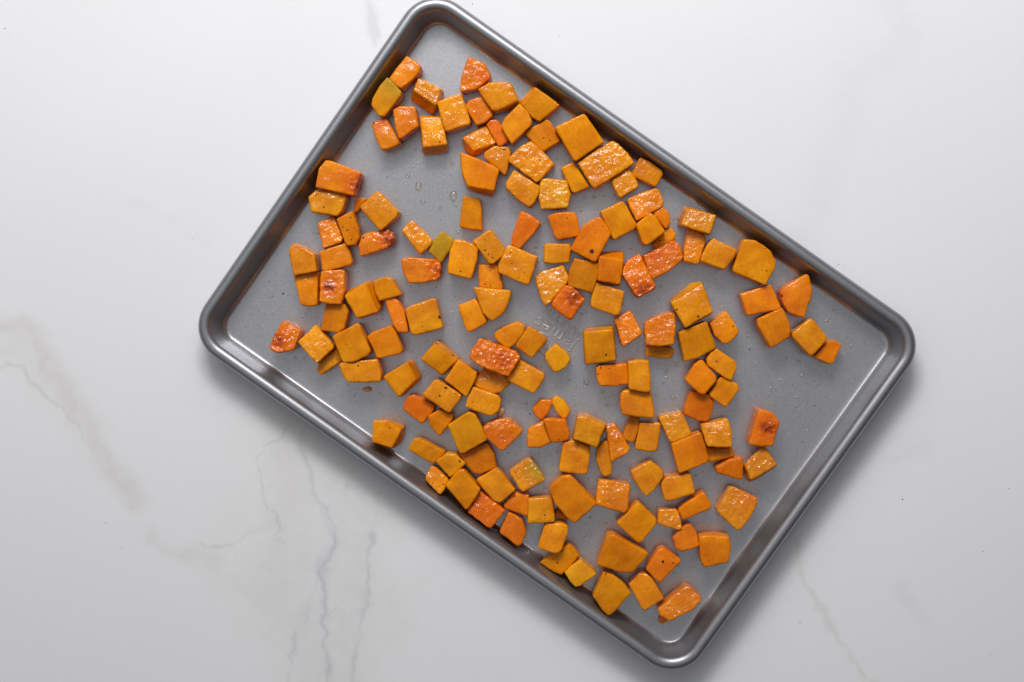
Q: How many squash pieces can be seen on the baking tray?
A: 159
